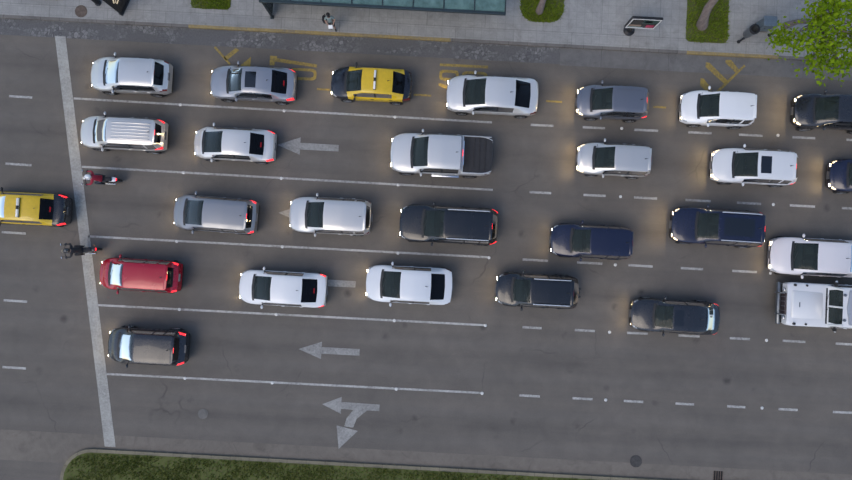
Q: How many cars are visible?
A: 27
